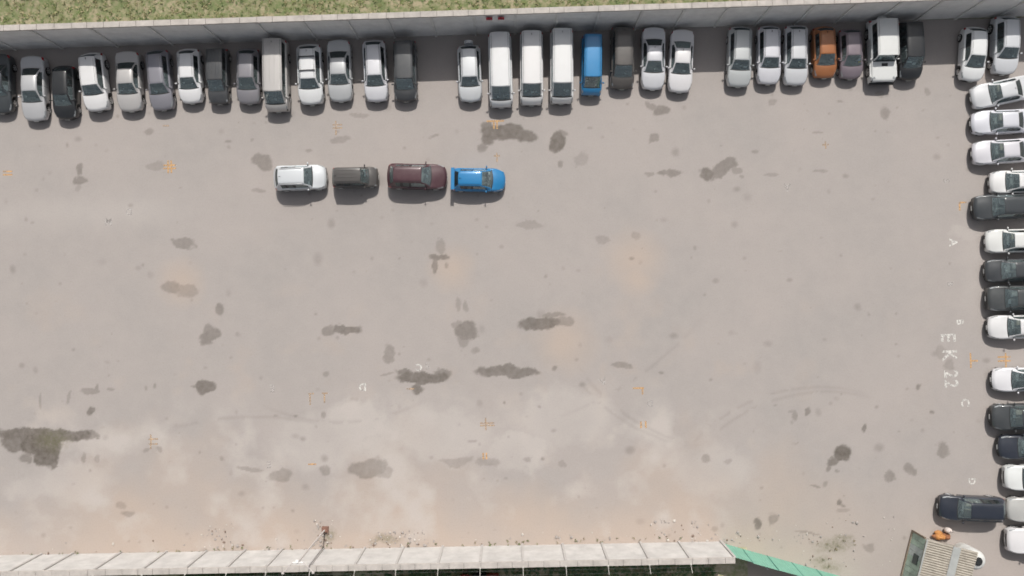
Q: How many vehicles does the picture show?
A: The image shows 51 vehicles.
